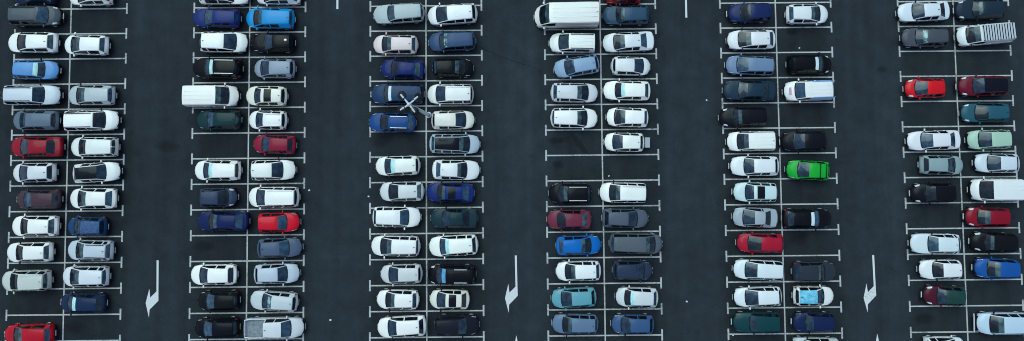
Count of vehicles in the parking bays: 143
